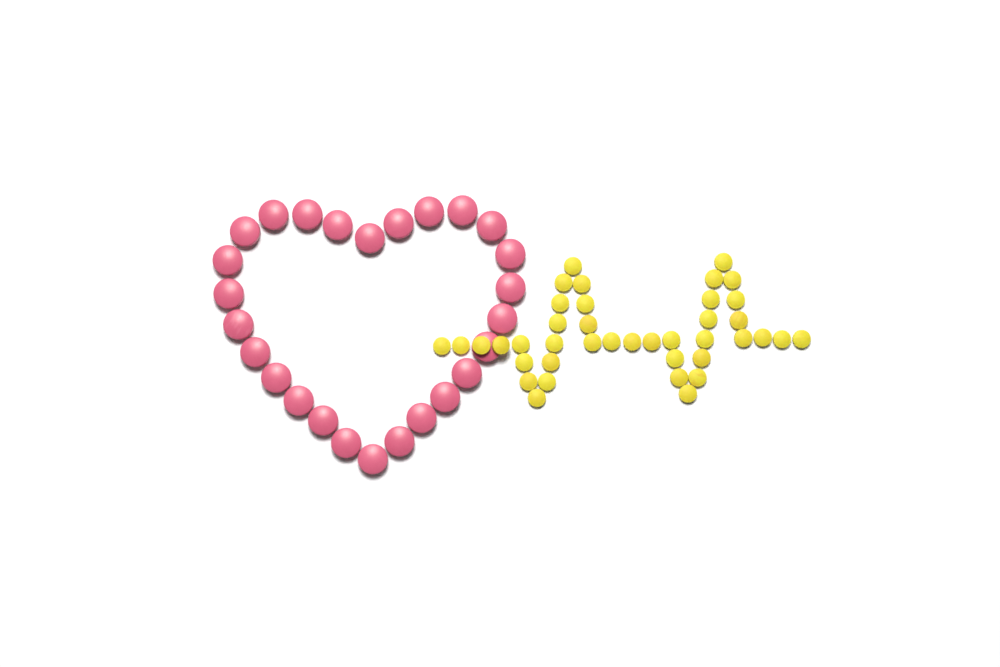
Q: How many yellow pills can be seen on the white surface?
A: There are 40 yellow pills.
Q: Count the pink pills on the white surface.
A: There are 26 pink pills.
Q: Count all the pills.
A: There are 66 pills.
